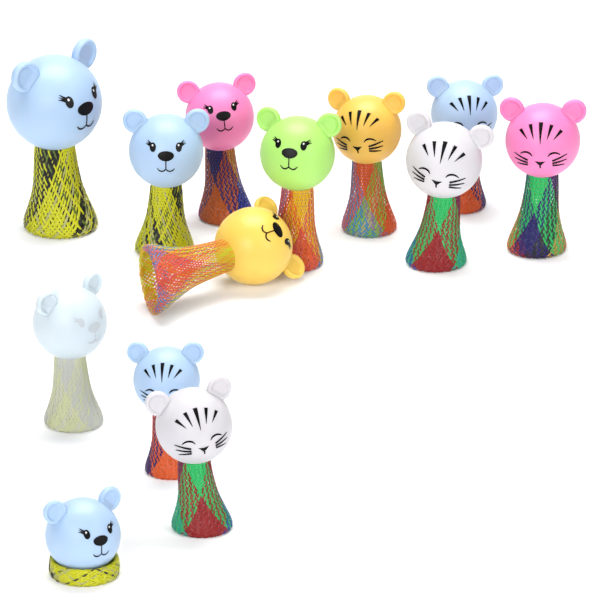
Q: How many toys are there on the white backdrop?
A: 13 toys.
